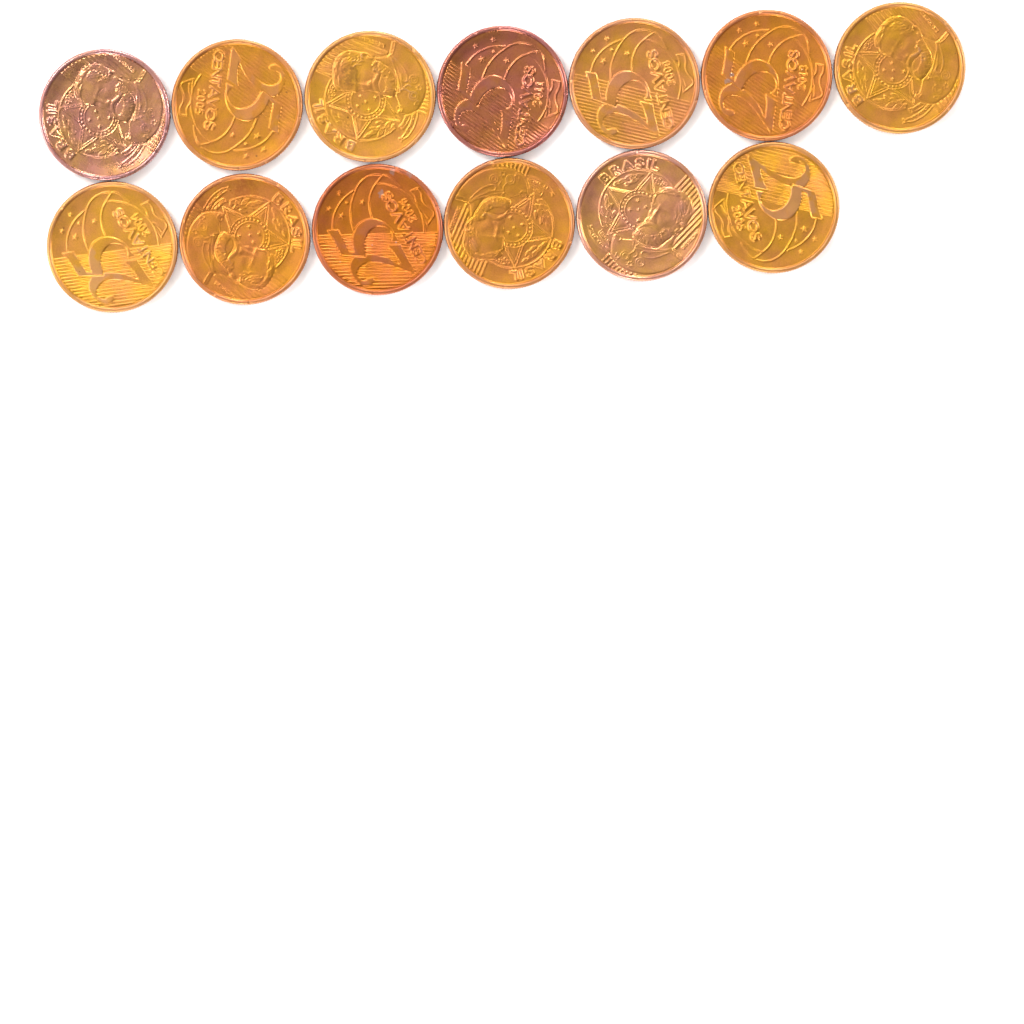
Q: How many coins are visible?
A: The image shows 13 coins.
